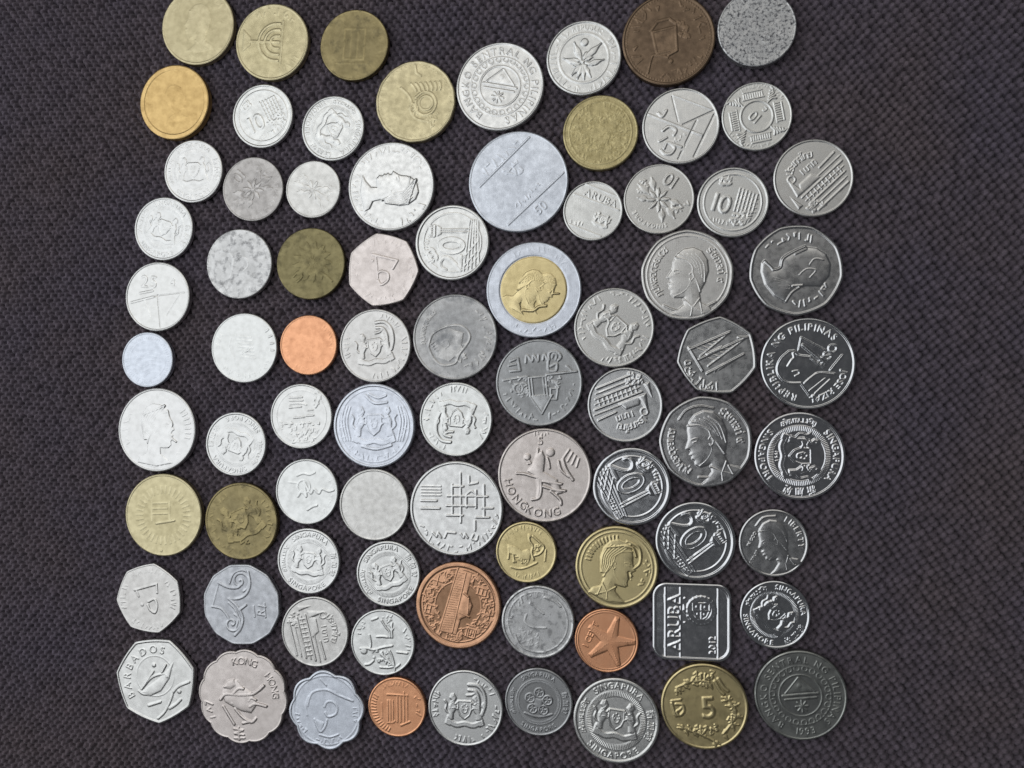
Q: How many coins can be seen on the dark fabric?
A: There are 80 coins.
